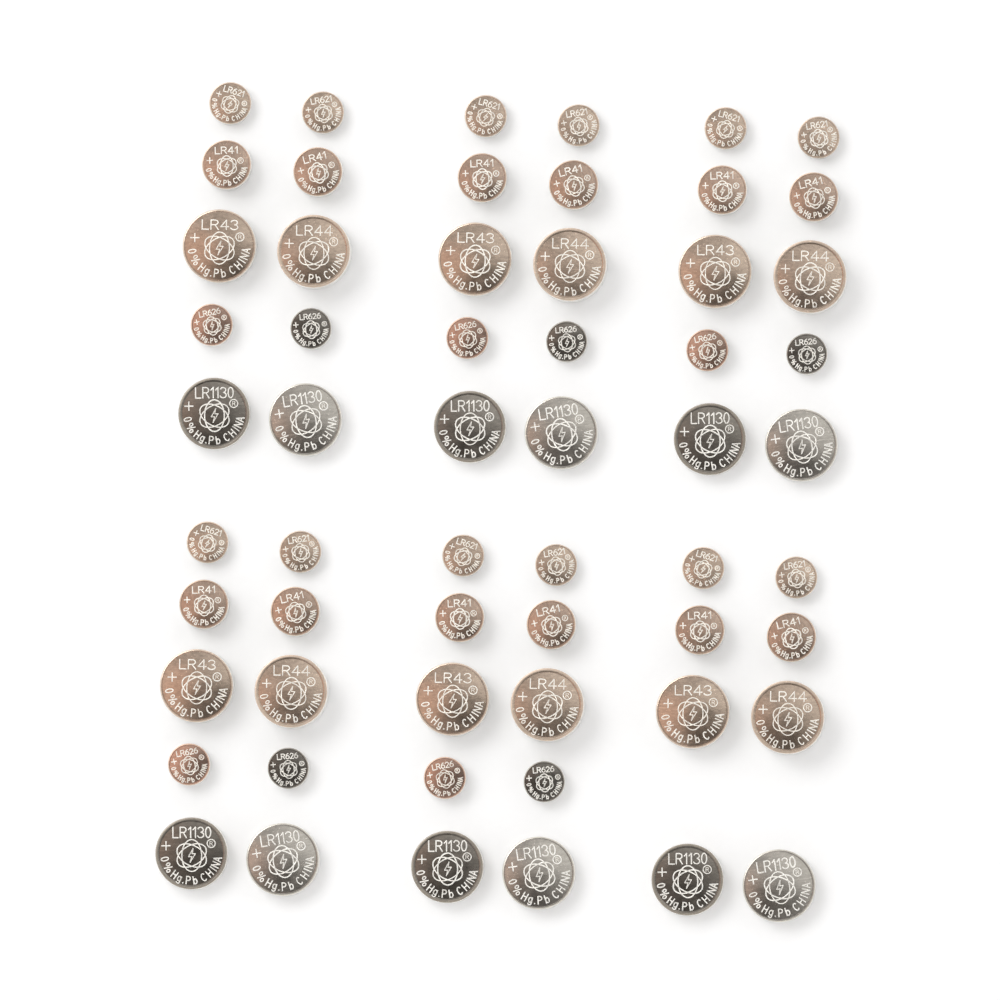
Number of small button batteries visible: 34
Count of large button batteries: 24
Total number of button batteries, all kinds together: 58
